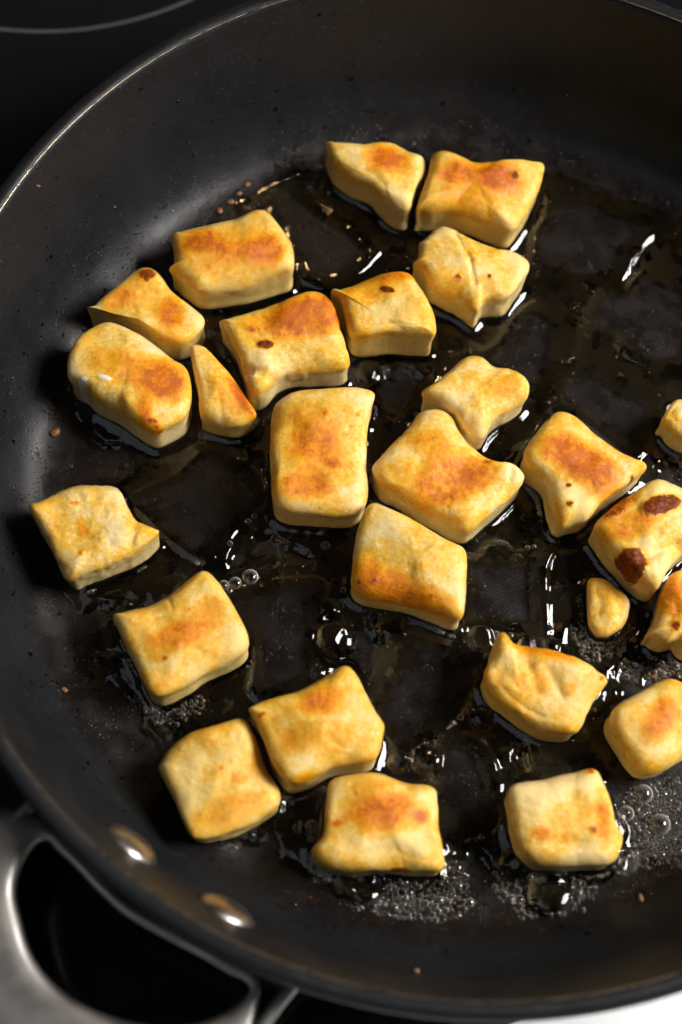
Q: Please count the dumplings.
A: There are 26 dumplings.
